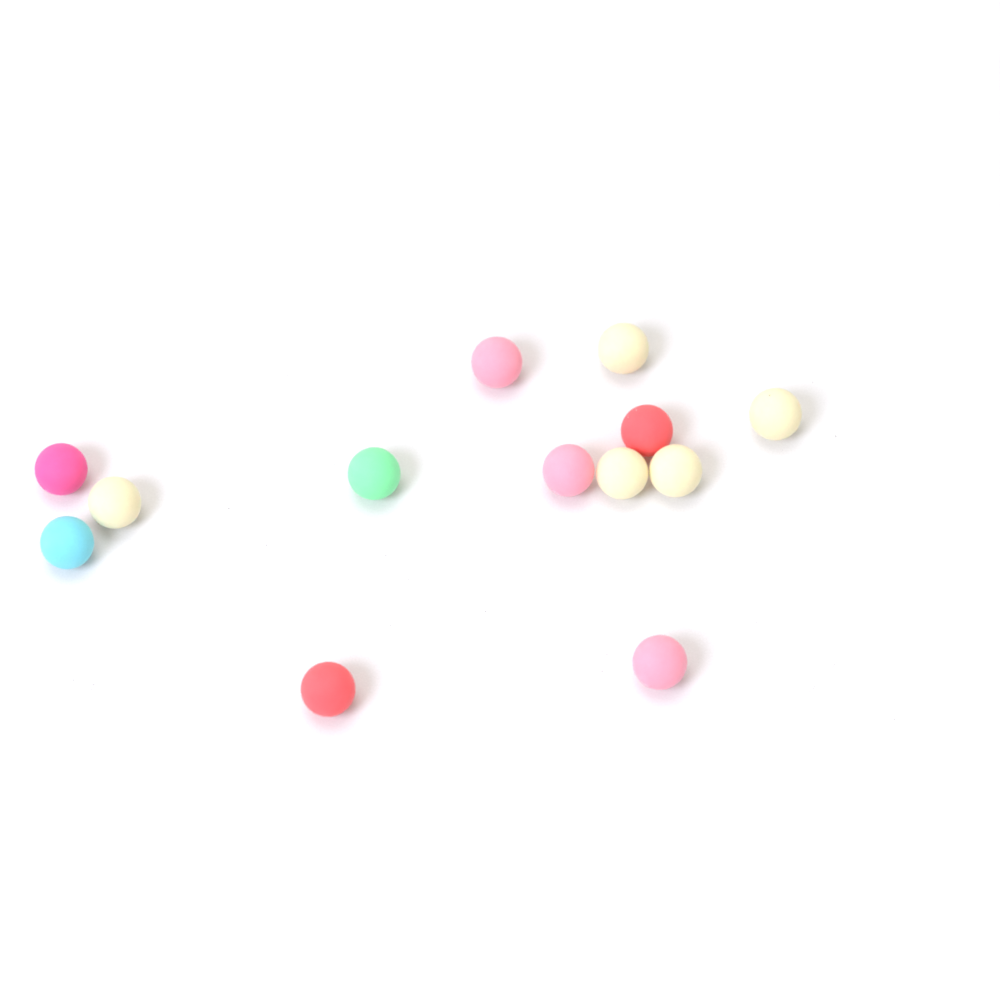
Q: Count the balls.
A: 13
